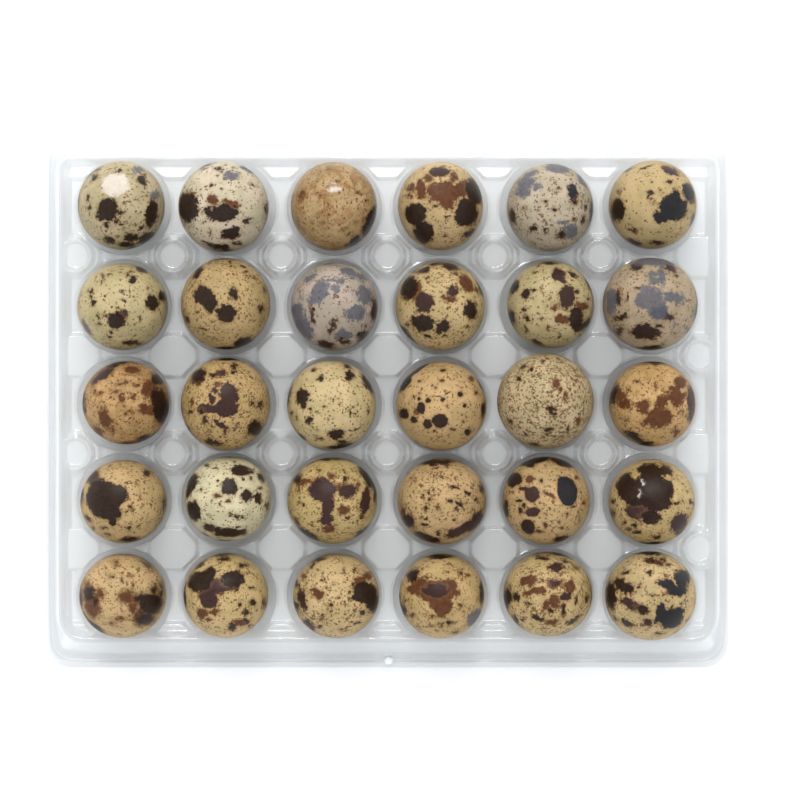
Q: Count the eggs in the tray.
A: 30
